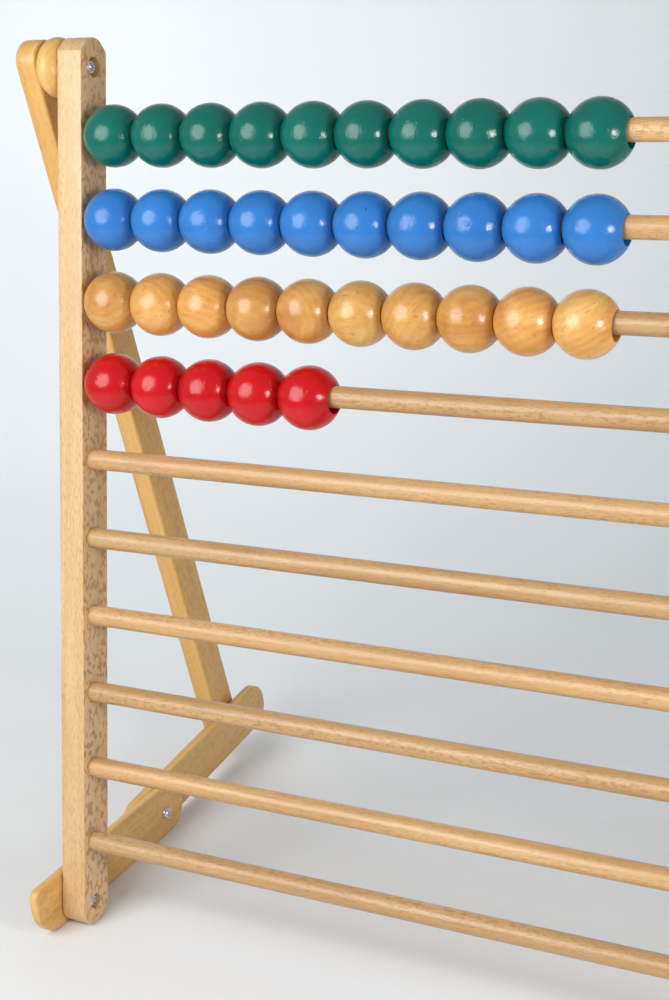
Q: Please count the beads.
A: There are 35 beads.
